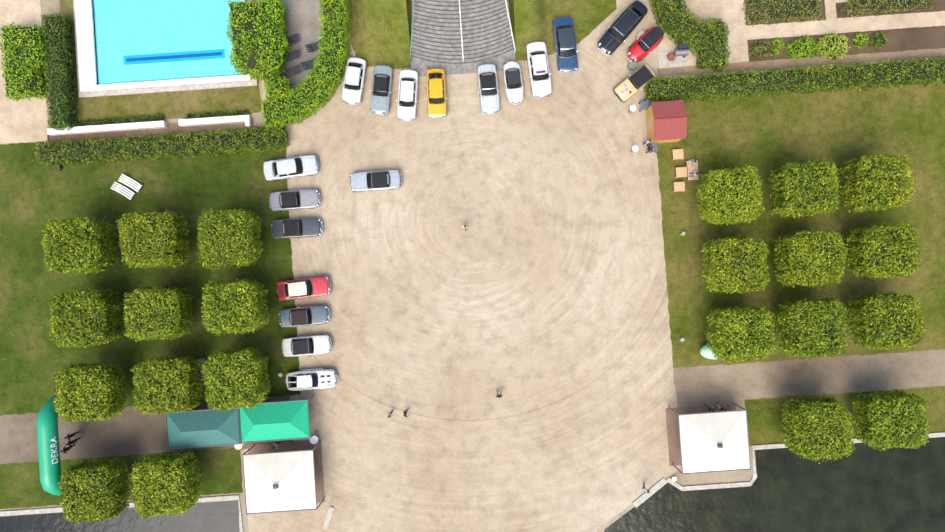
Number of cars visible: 19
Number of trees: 22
